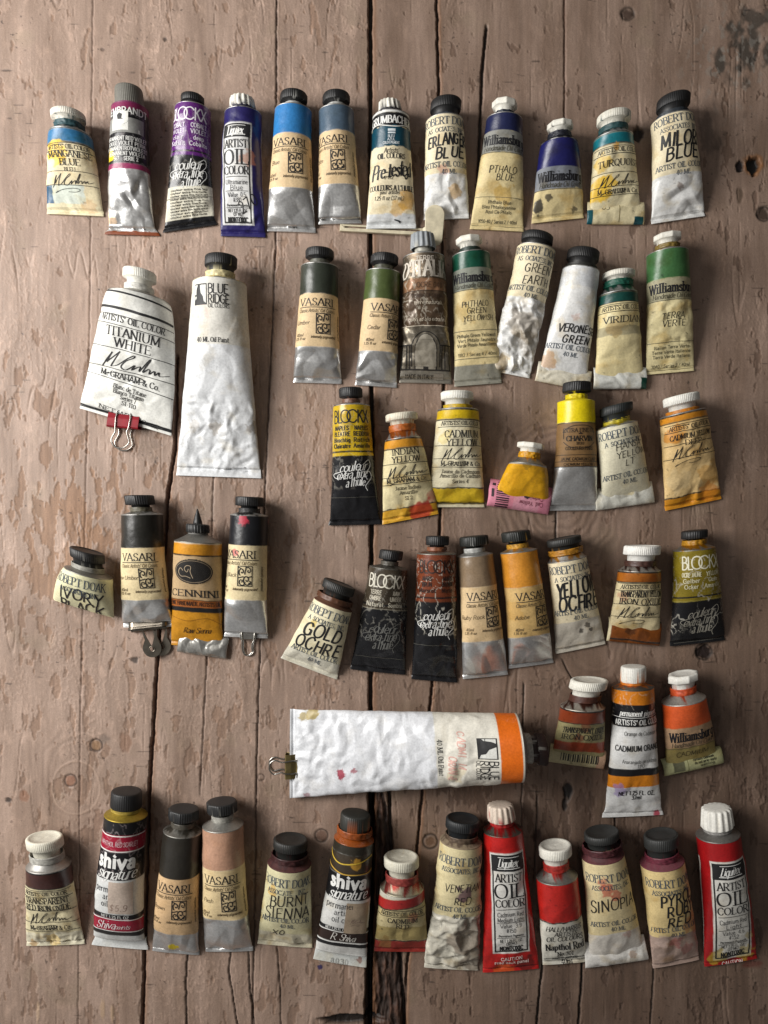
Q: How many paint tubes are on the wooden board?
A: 58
